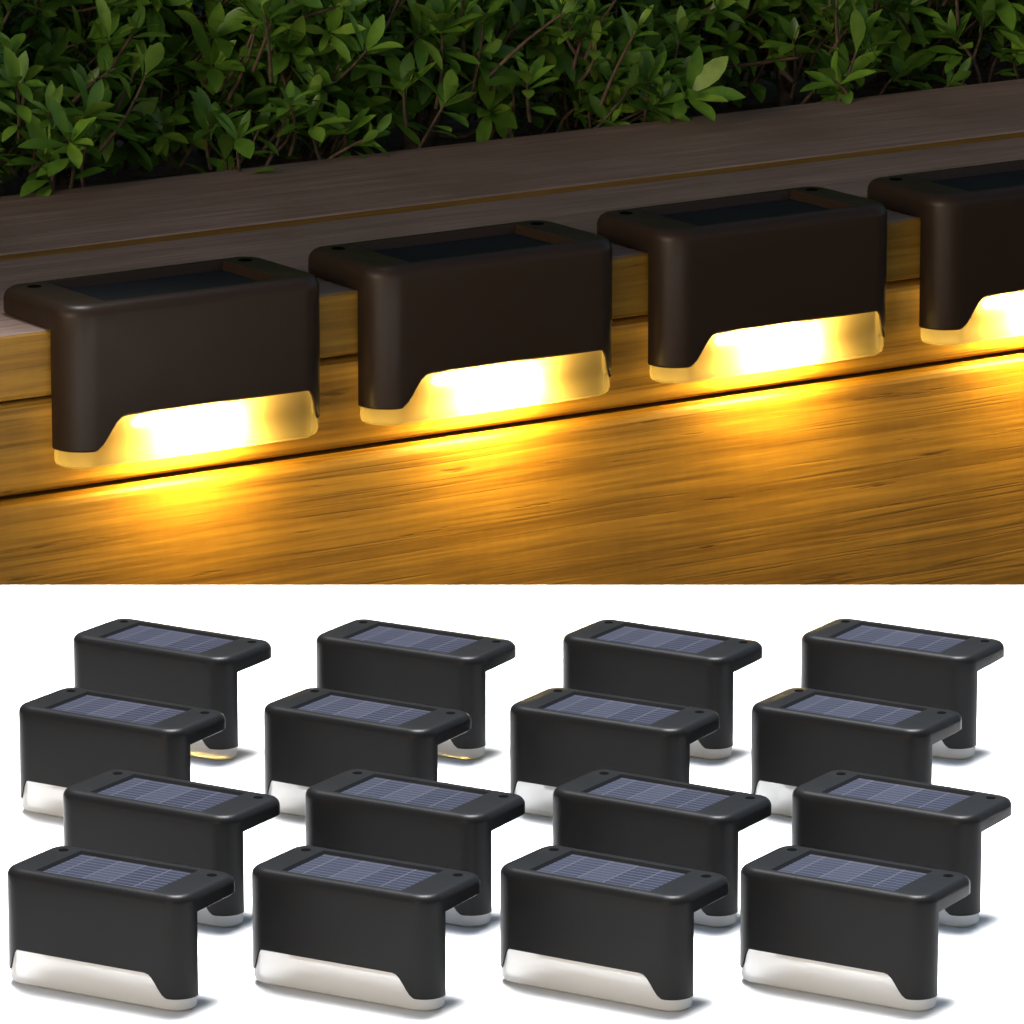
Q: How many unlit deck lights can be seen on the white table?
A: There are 16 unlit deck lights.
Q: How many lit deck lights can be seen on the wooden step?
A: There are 4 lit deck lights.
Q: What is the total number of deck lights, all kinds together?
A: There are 20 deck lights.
